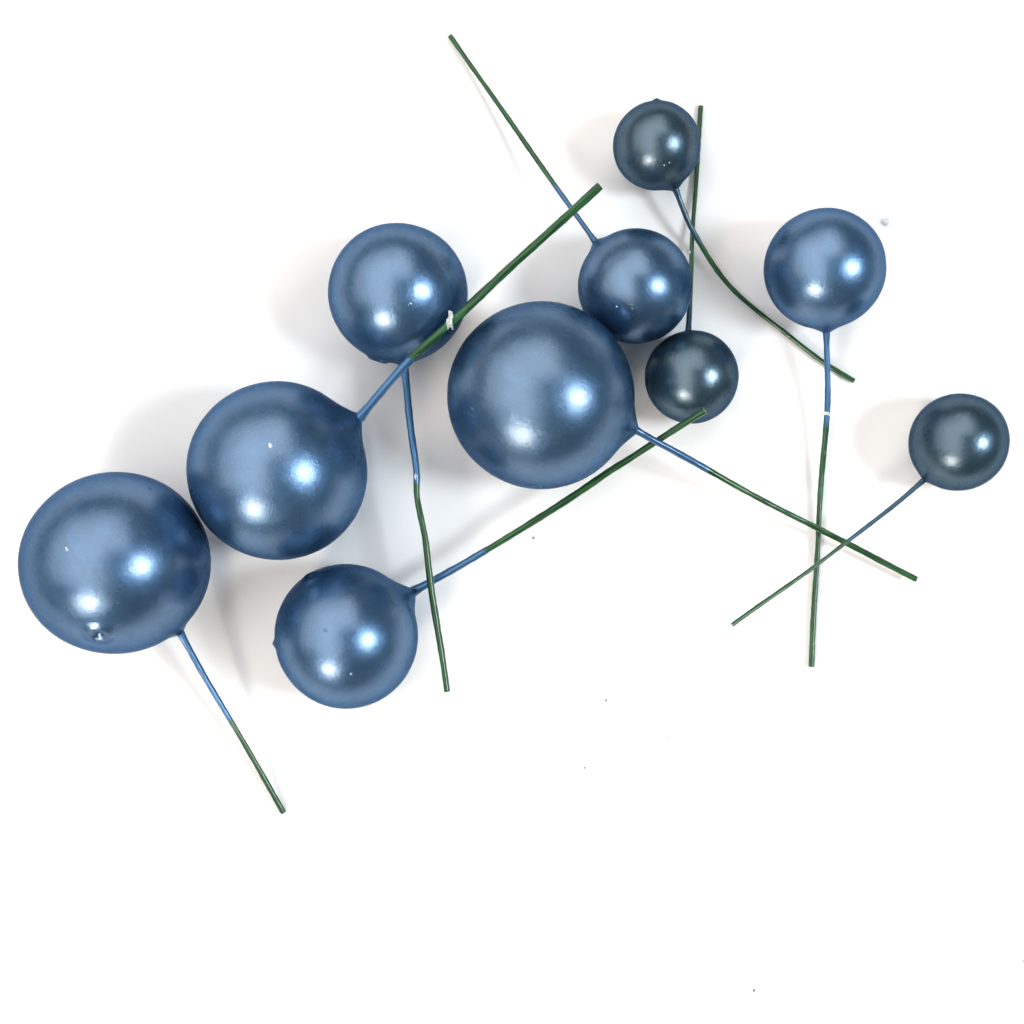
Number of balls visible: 10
